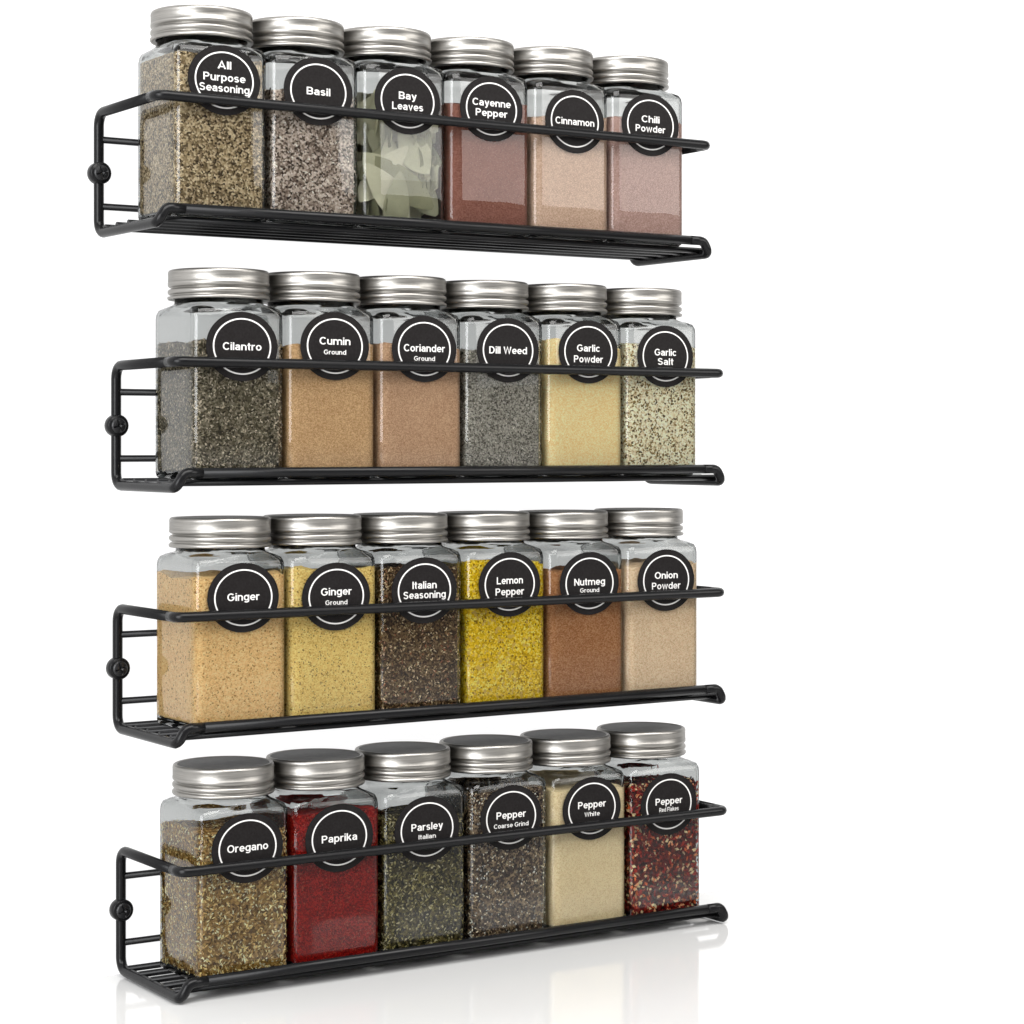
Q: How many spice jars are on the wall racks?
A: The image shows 24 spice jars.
